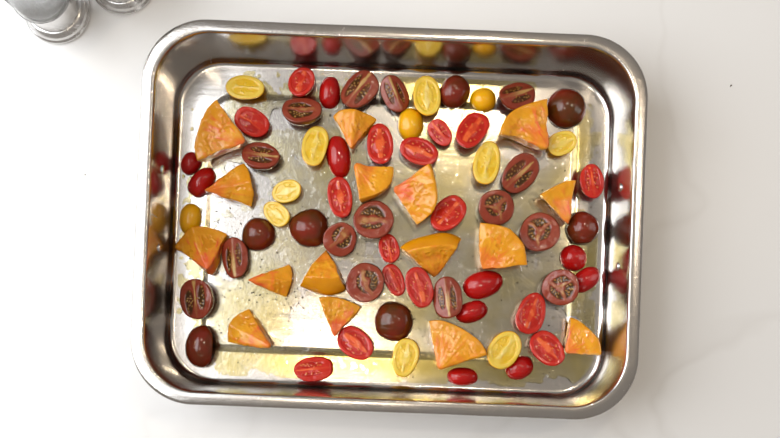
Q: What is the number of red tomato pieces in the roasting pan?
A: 26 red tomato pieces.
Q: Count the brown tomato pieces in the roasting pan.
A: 22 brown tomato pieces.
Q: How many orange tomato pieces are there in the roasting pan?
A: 16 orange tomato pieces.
